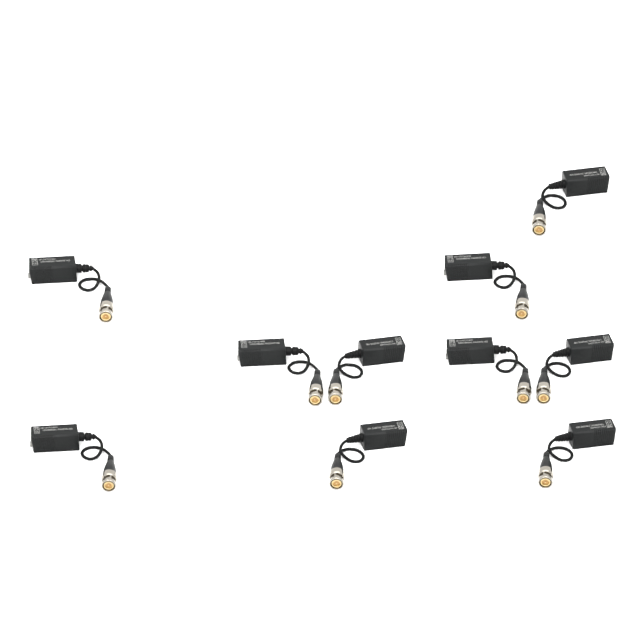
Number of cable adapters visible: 10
